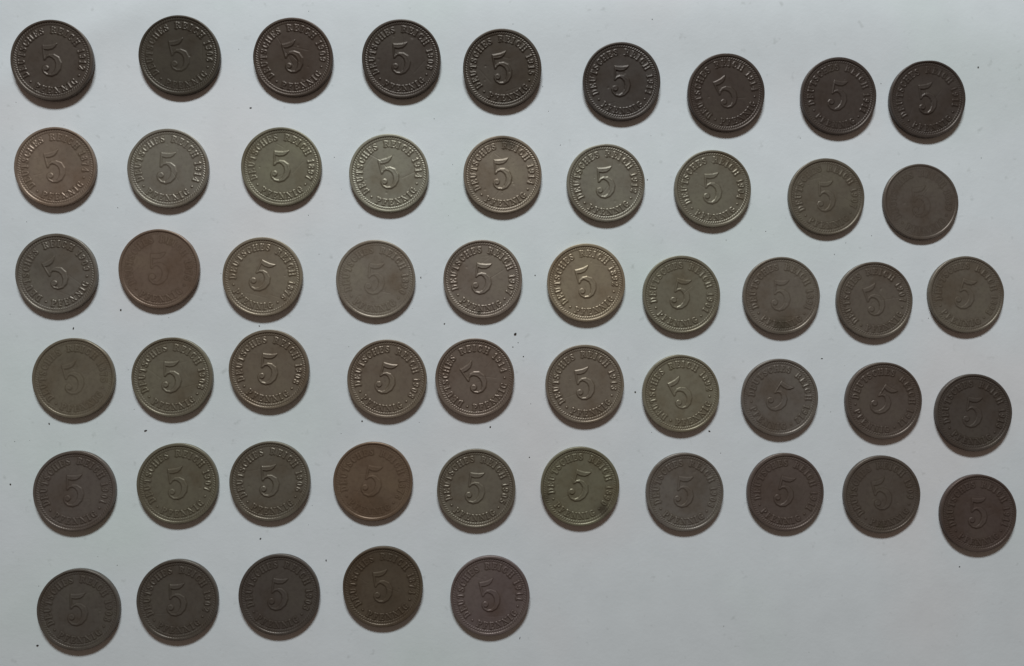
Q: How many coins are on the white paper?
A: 53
